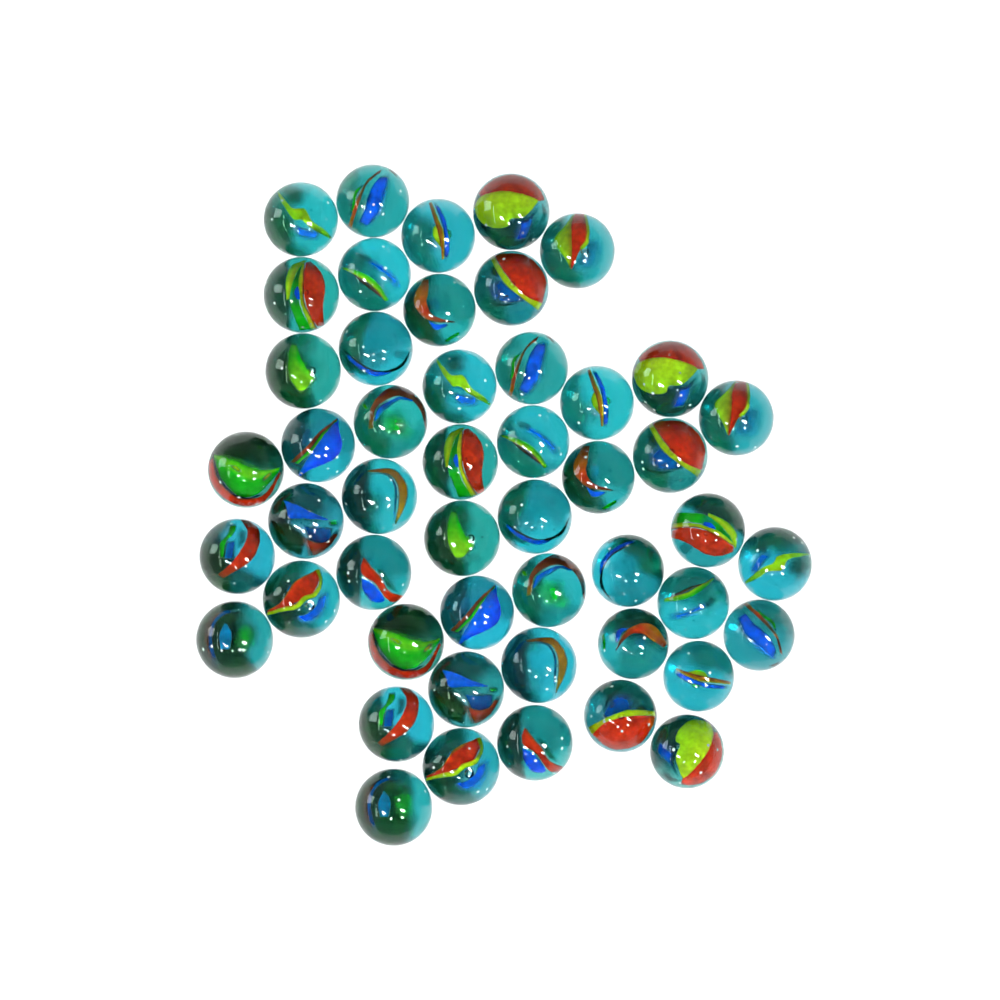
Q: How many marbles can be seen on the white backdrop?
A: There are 49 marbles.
